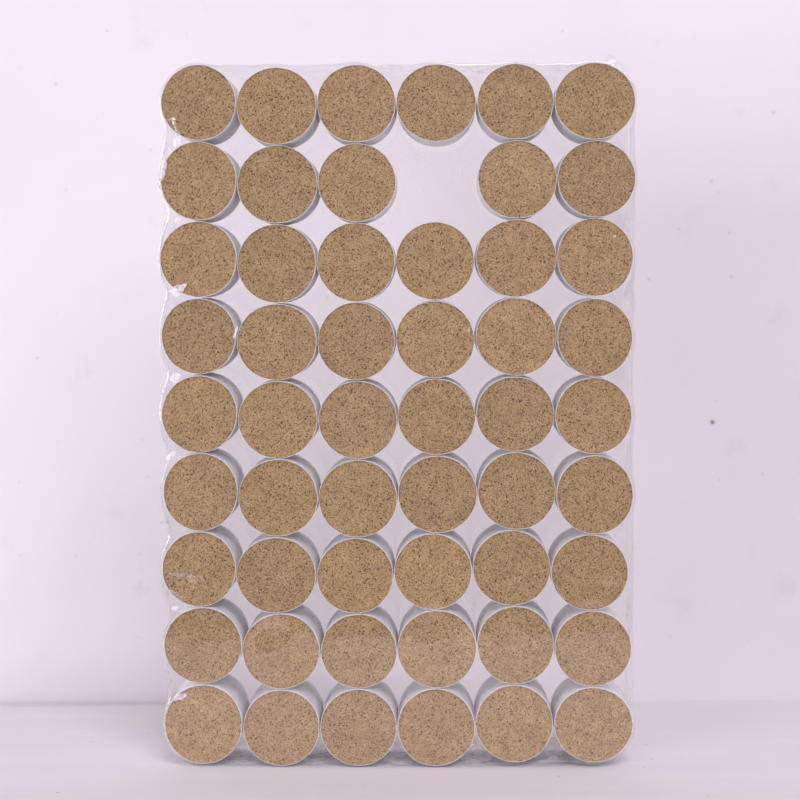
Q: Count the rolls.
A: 53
